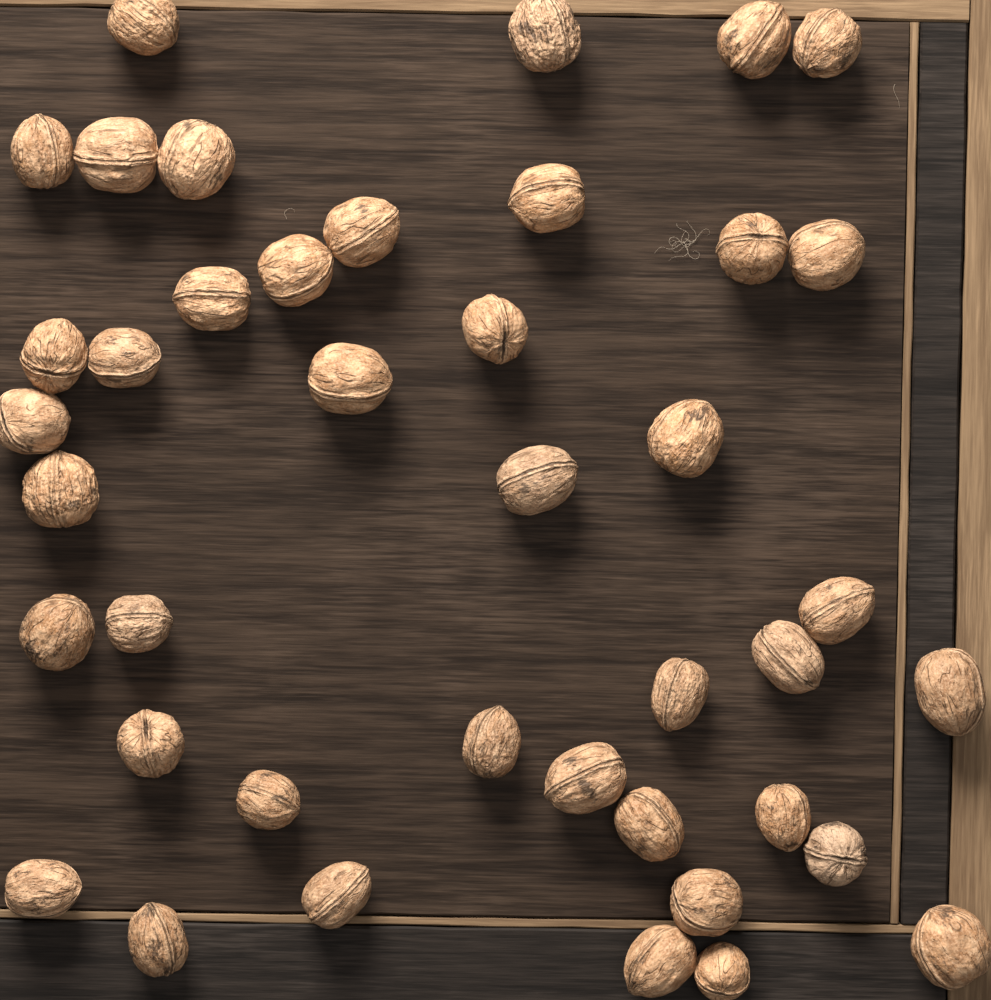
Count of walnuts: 41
